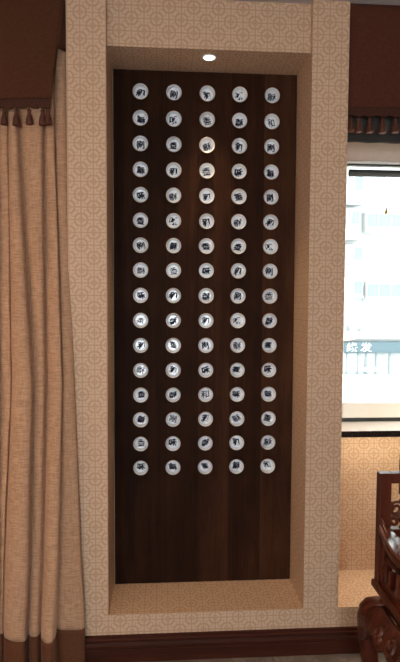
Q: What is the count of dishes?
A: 80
